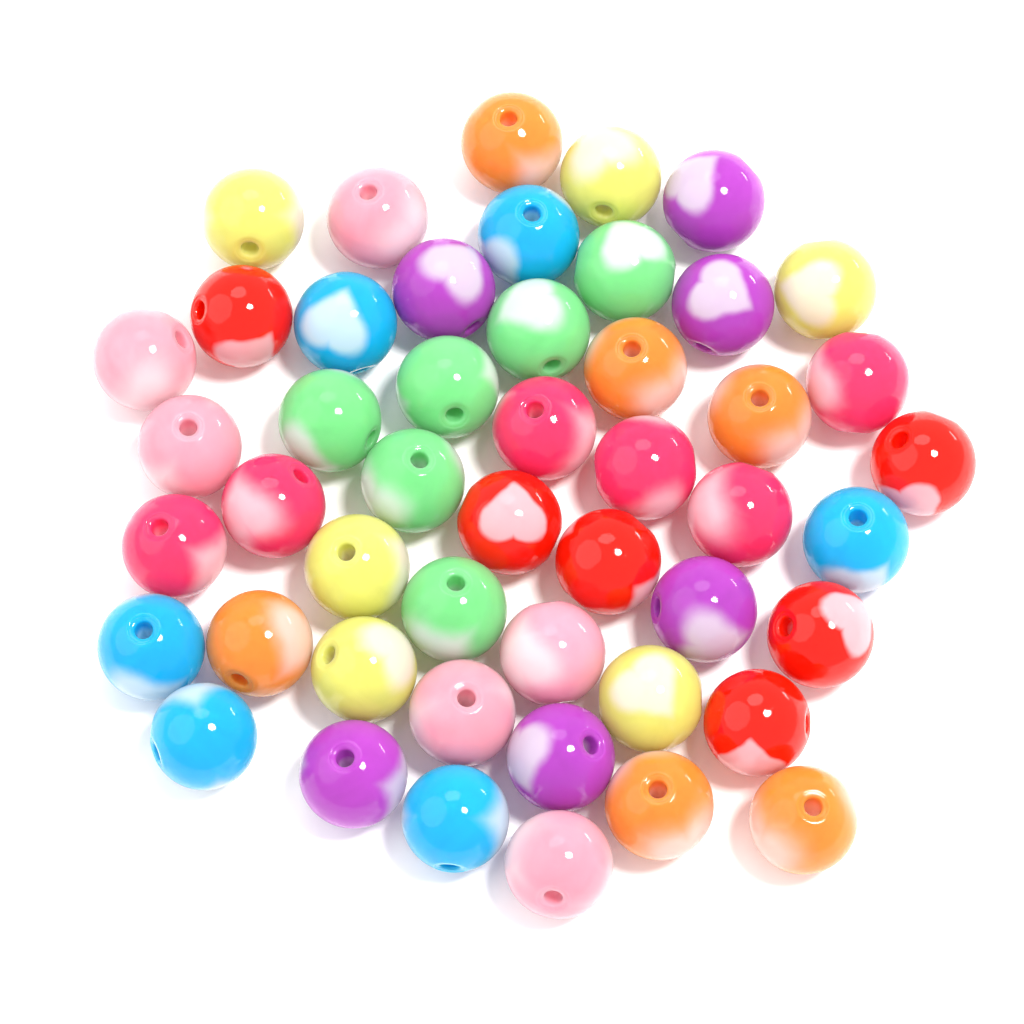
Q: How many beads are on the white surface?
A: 48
